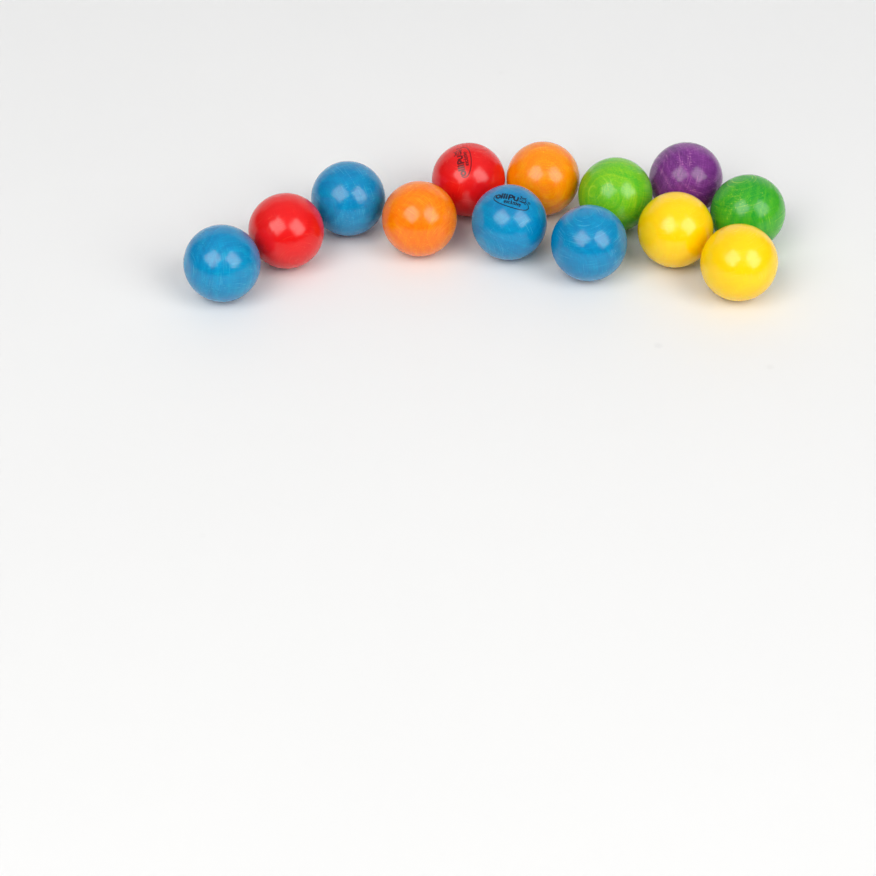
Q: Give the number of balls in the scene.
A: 13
